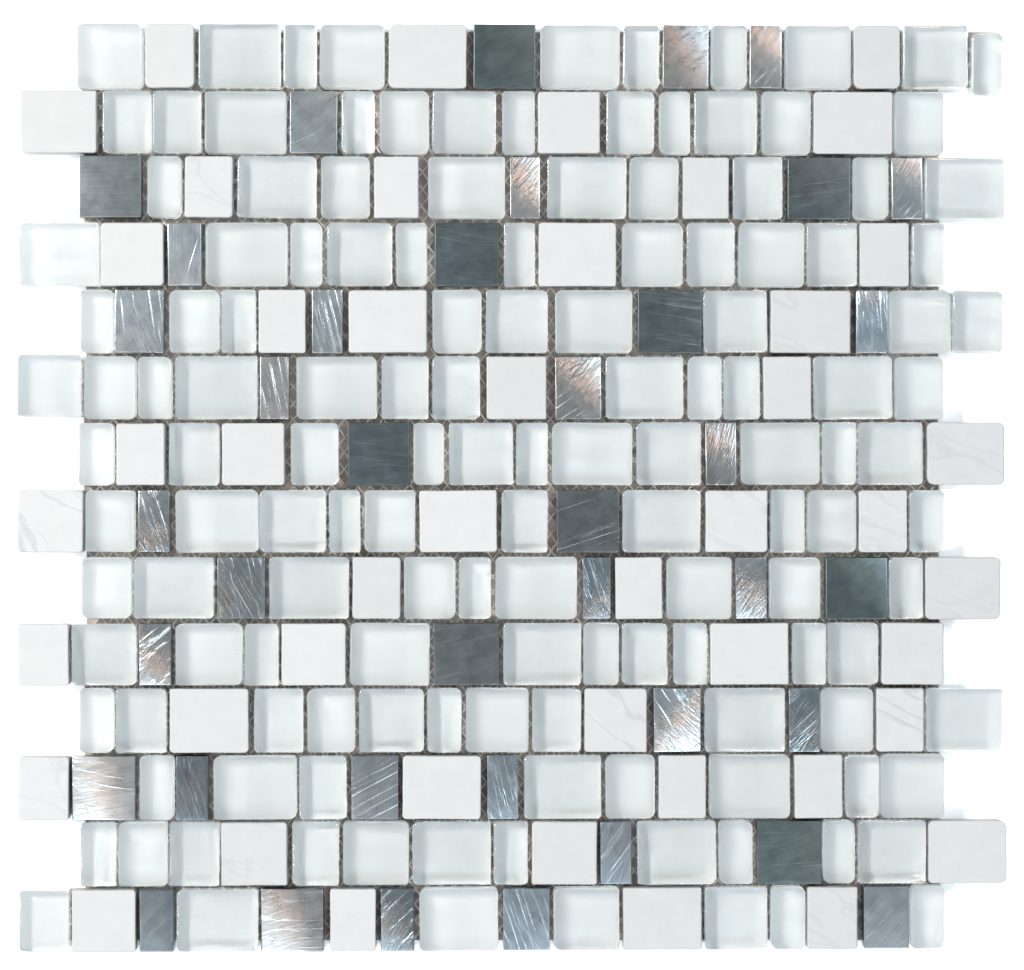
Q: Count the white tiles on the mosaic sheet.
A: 185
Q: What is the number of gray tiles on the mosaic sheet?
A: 39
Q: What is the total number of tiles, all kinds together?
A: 224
